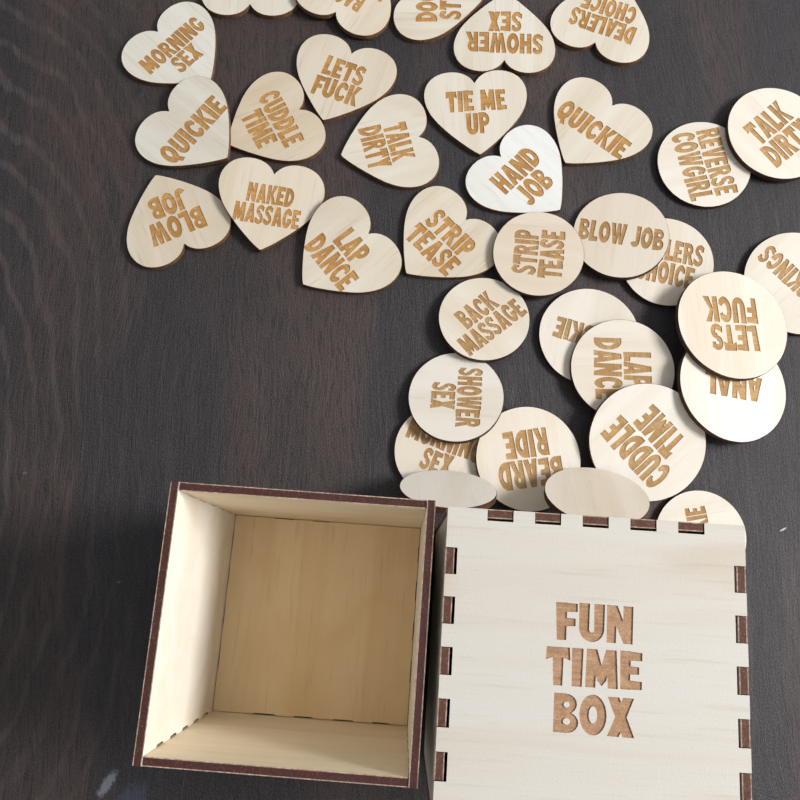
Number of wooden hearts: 17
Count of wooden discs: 18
